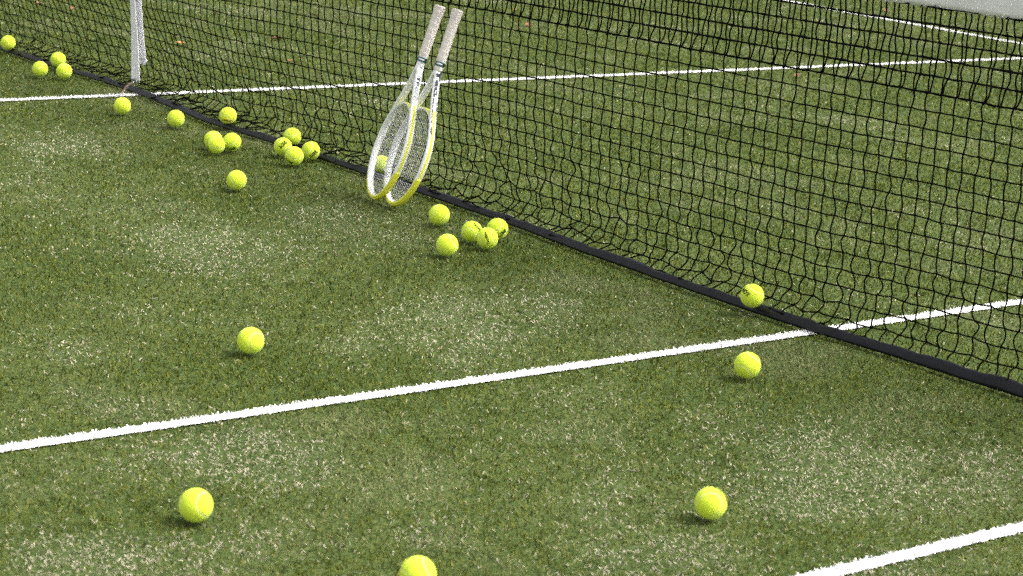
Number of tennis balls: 27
